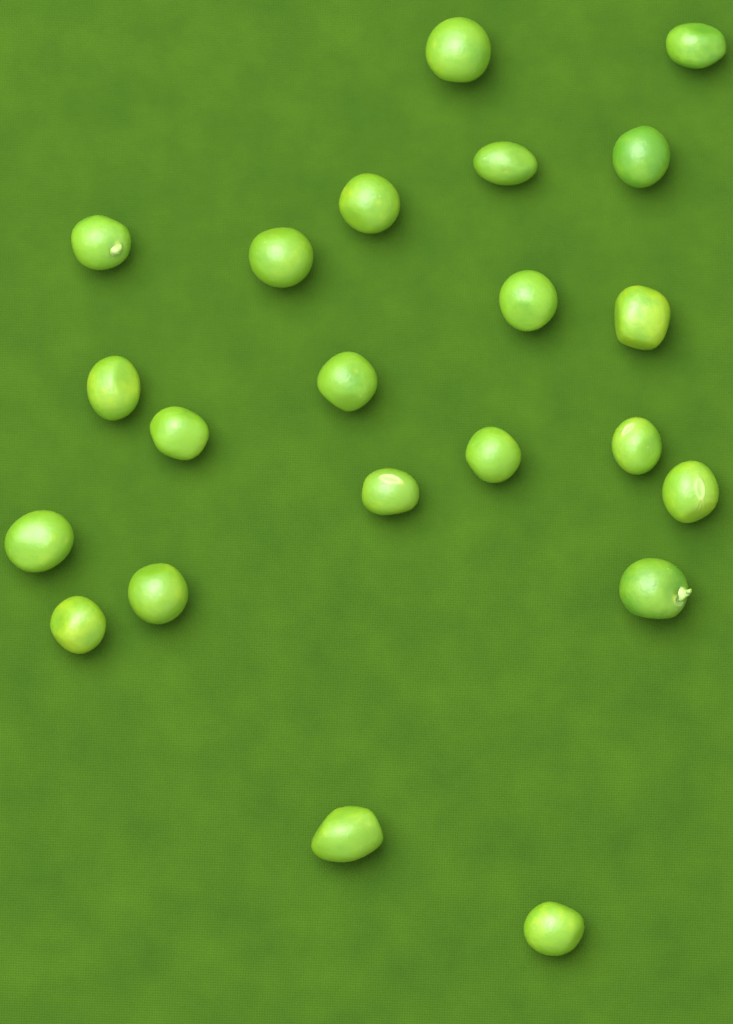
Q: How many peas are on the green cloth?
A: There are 22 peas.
